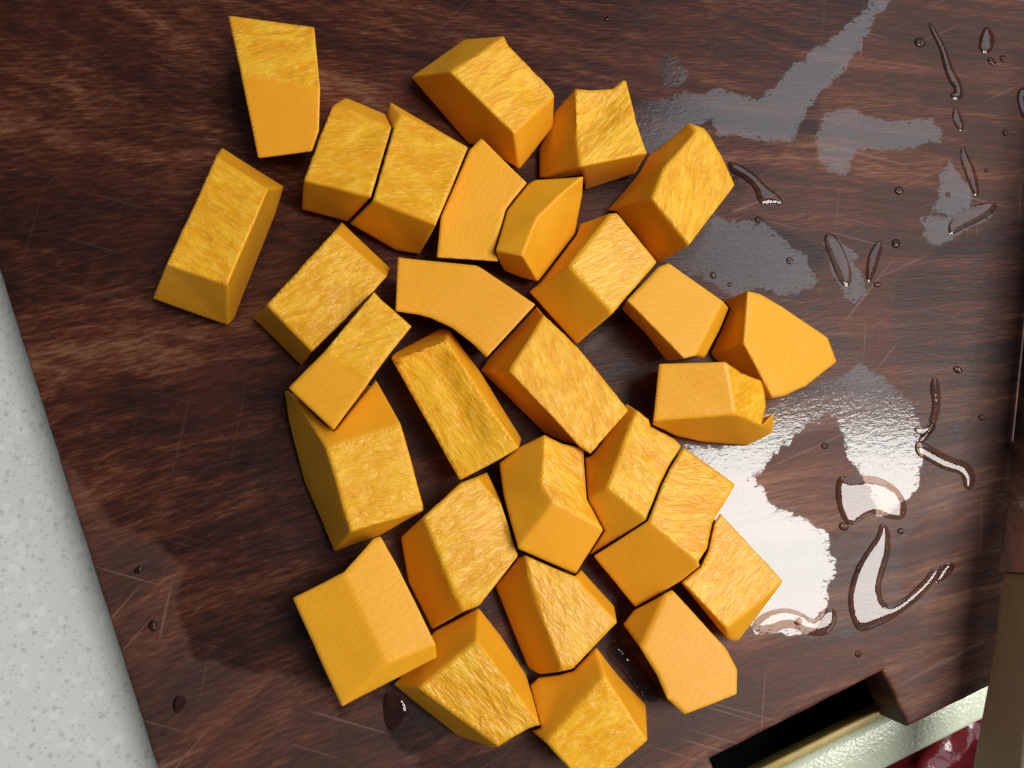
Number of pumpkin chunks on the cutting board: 29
